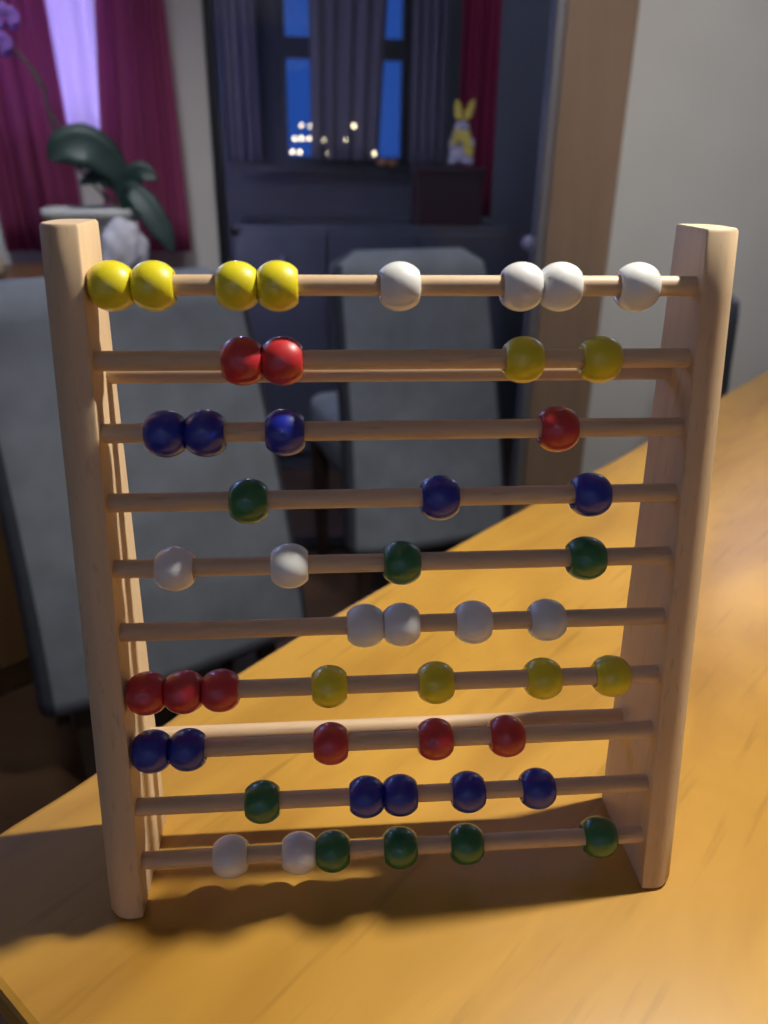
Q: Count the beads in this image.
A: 50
